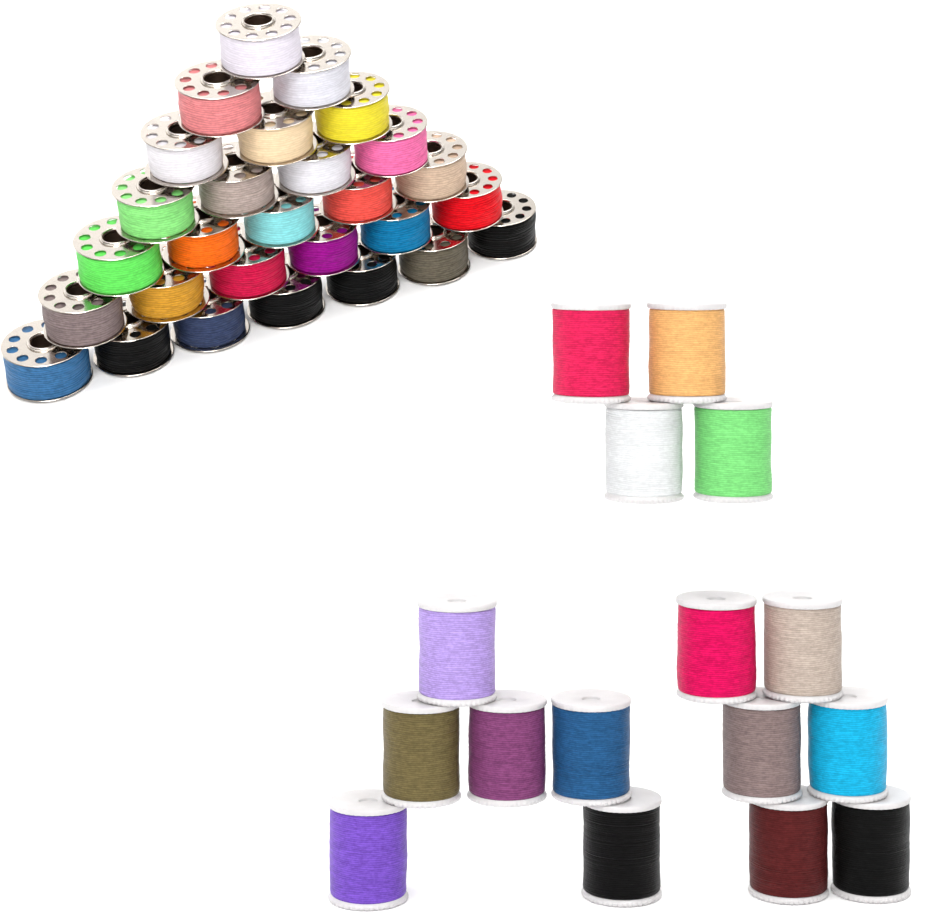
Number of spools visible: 16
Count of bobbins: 28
